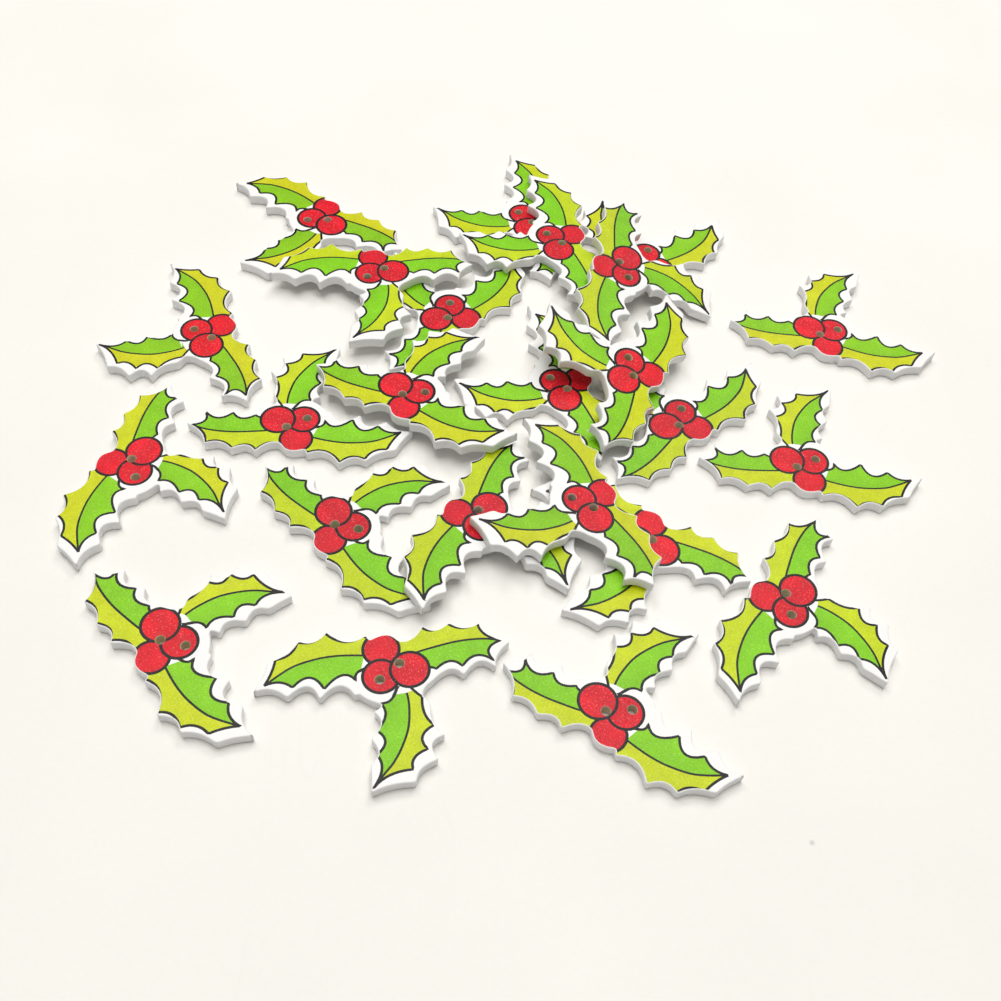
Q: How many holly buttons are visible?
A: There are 24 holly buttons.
